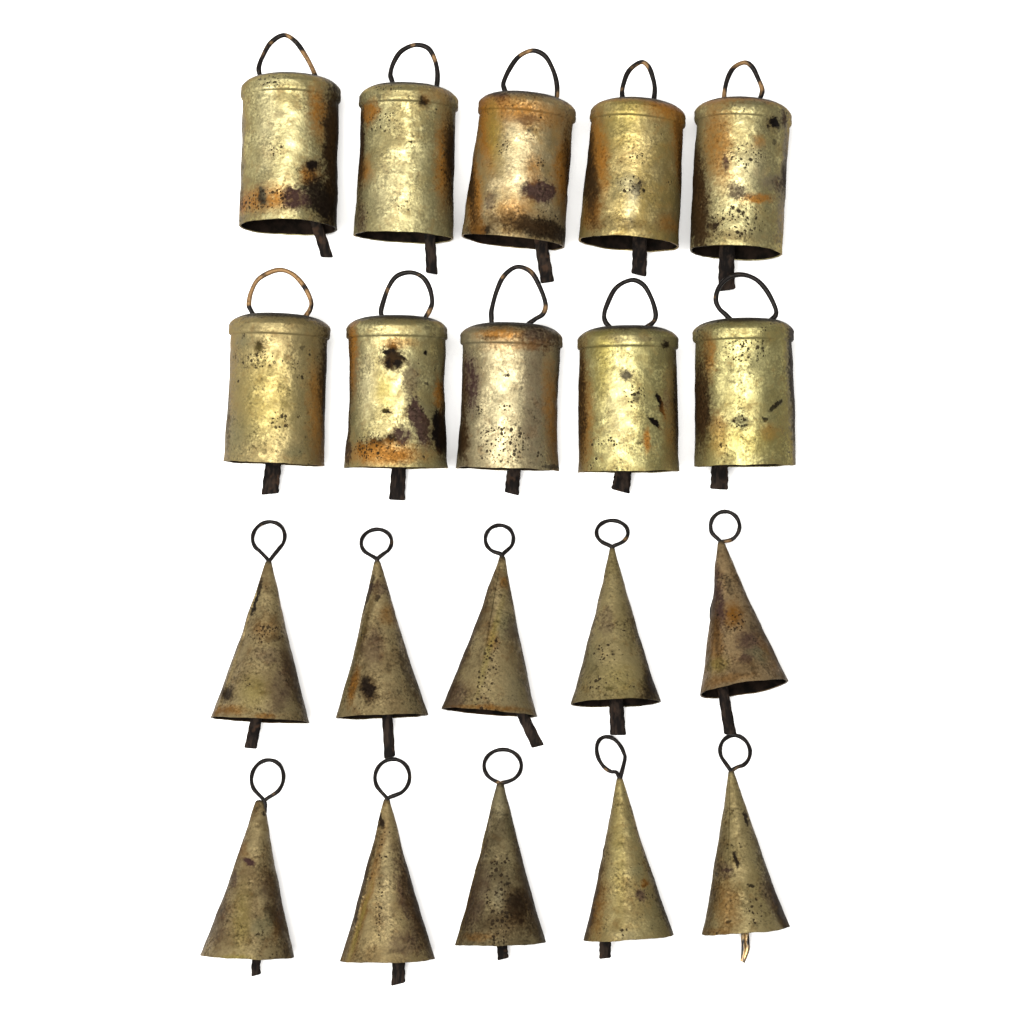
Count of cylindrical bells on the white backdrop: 10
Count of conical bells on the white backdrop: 10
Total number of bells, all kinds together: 20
